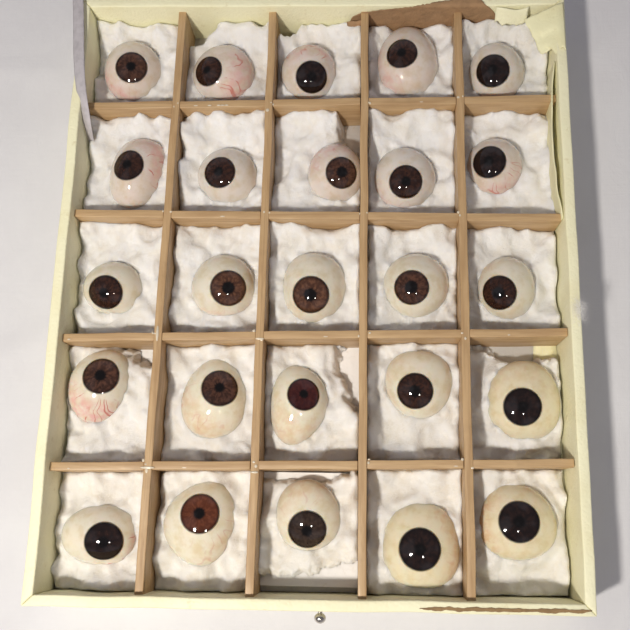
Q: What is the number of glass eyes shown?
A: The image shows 25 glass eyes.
